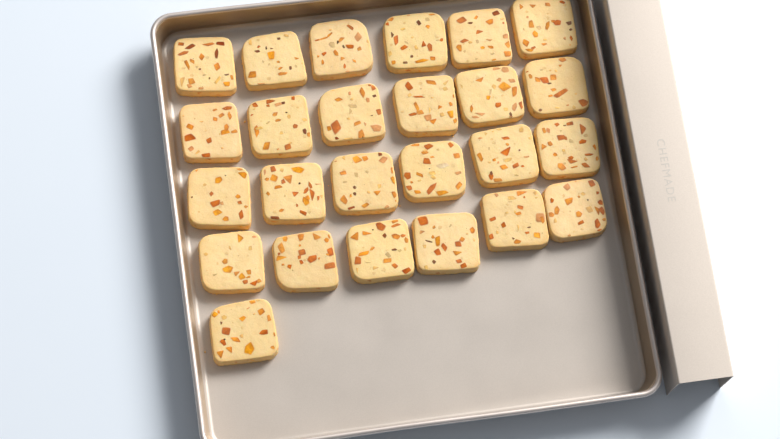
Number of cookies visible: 25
